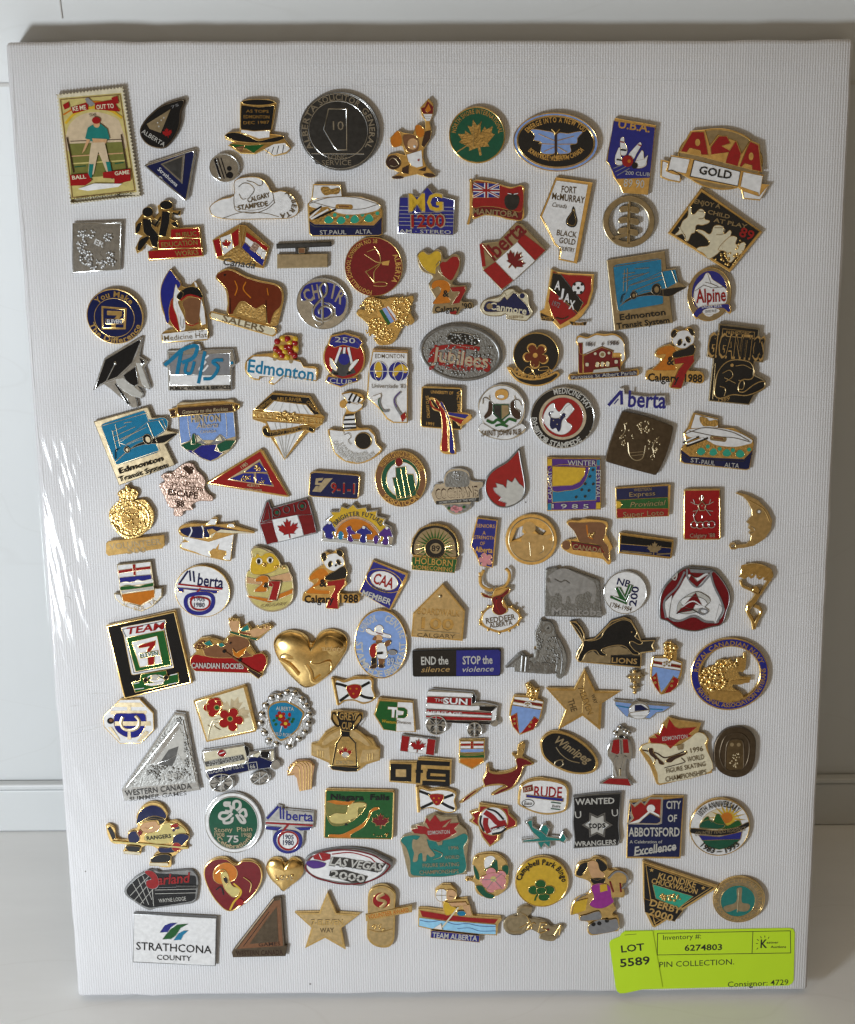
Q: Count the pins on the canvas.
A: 142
